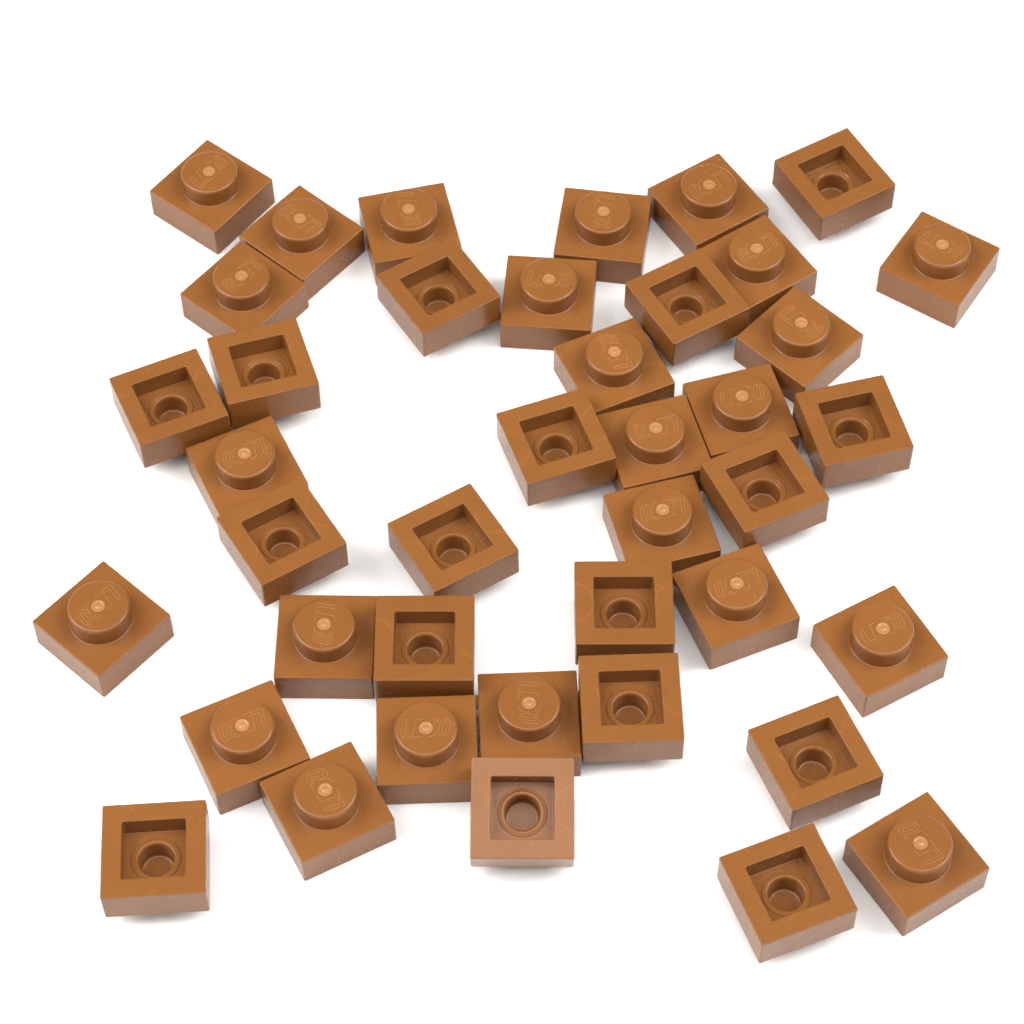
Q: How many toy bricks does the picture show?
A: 41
